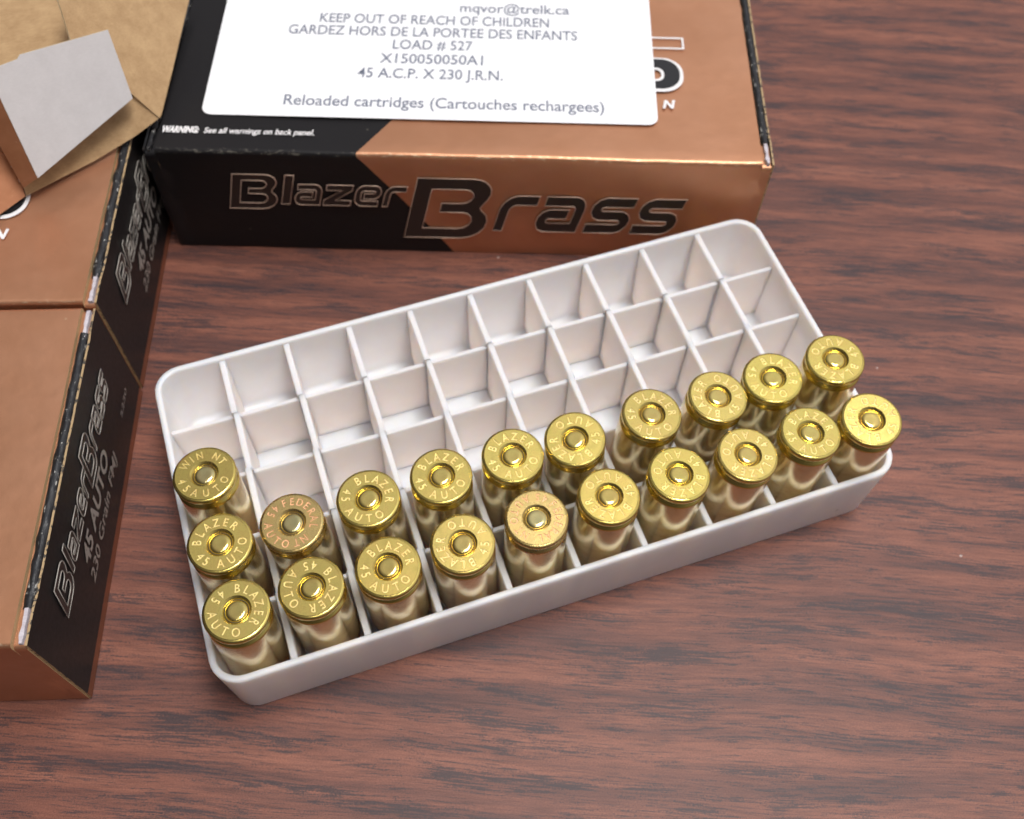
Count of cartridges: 21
